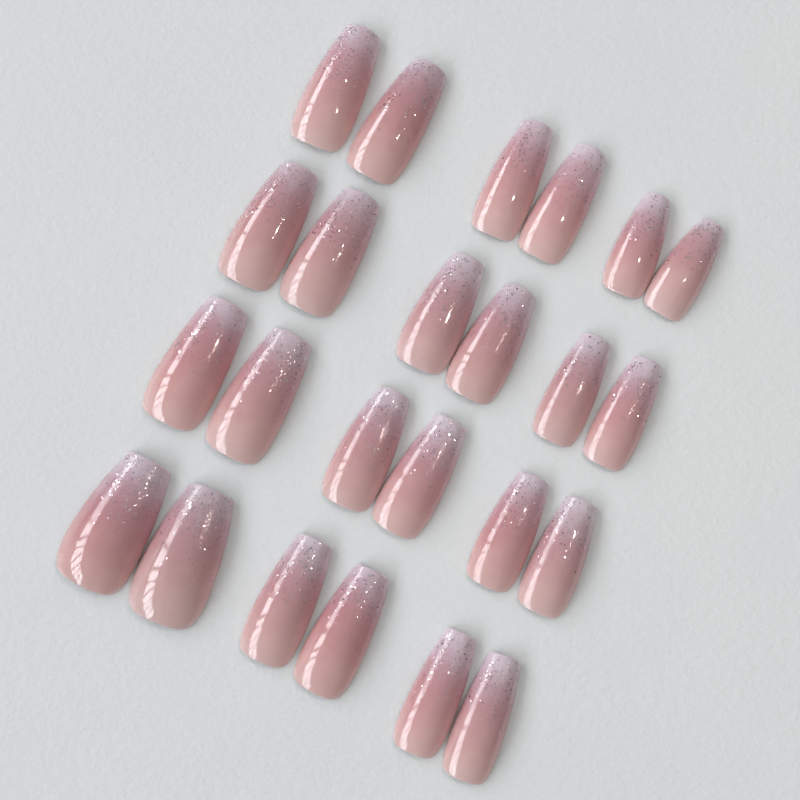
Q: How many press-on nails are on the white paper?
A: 24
